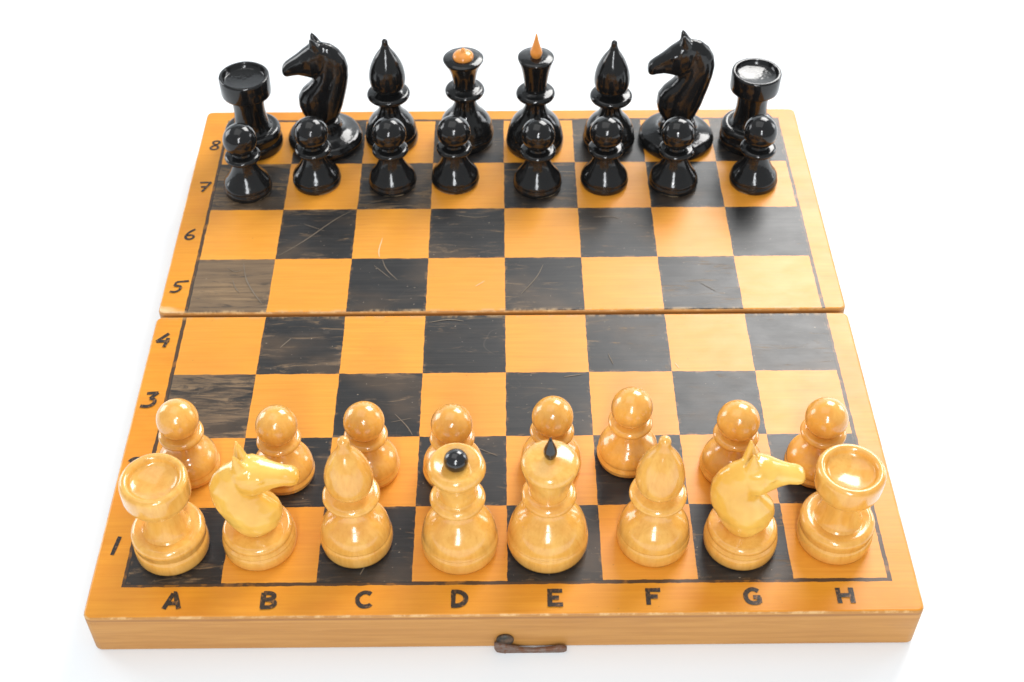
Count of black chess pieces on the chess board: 16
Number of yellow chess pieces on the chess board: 16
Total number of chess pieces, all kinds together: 32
